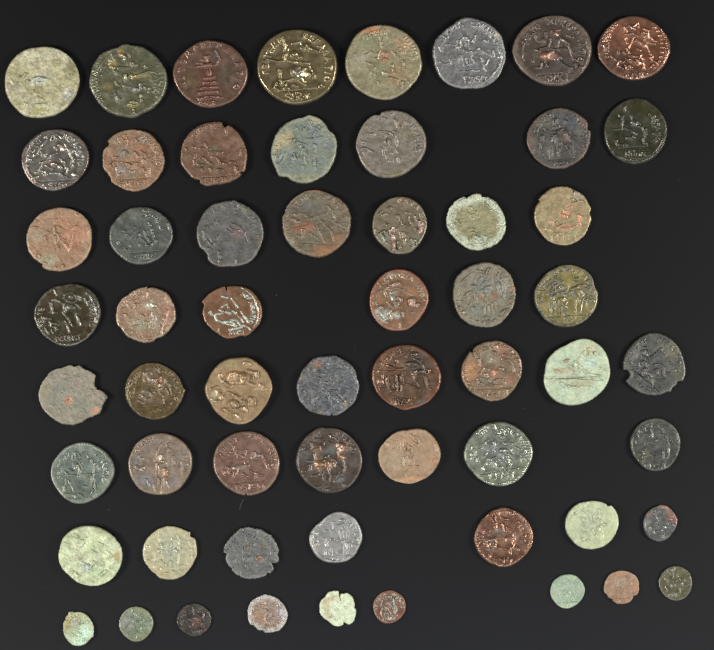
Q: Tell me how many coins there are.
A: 59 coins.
